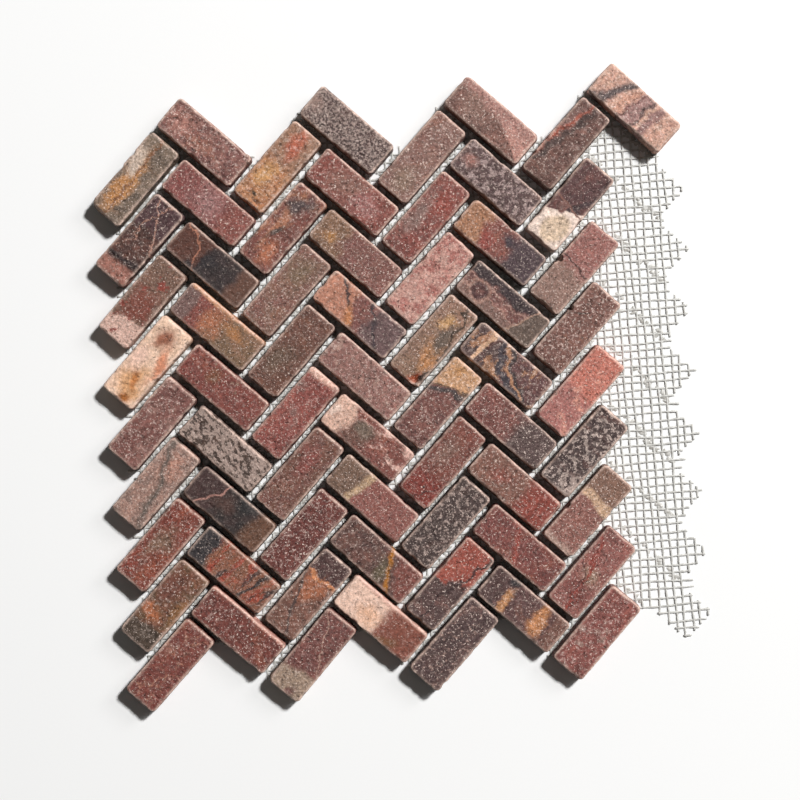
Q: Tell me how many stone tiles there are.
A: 64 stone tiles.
